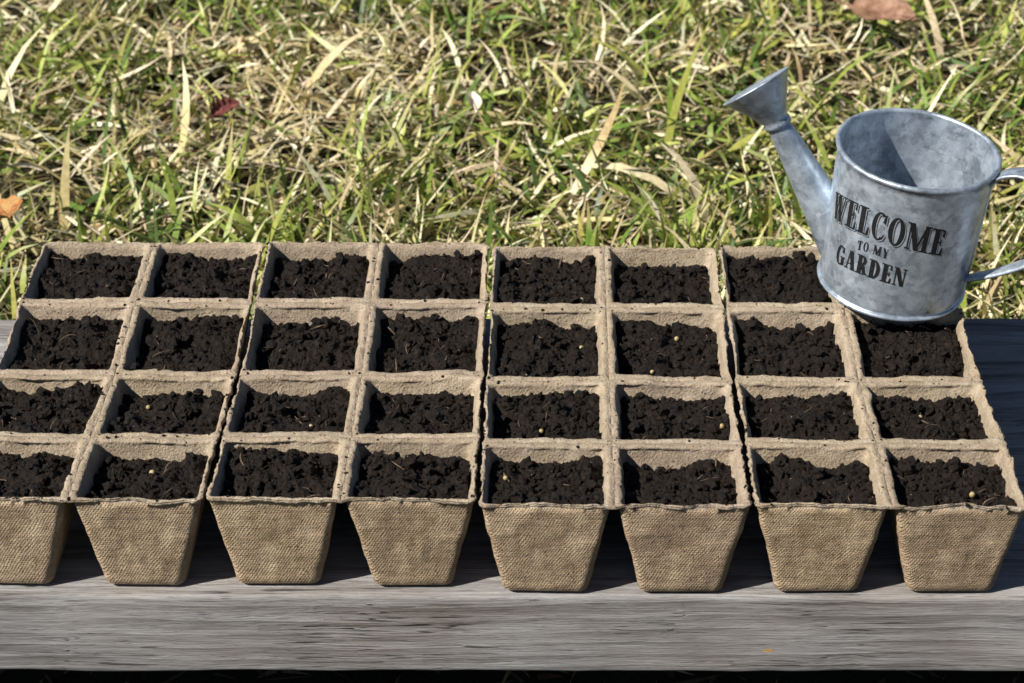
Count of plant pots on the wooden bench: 31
